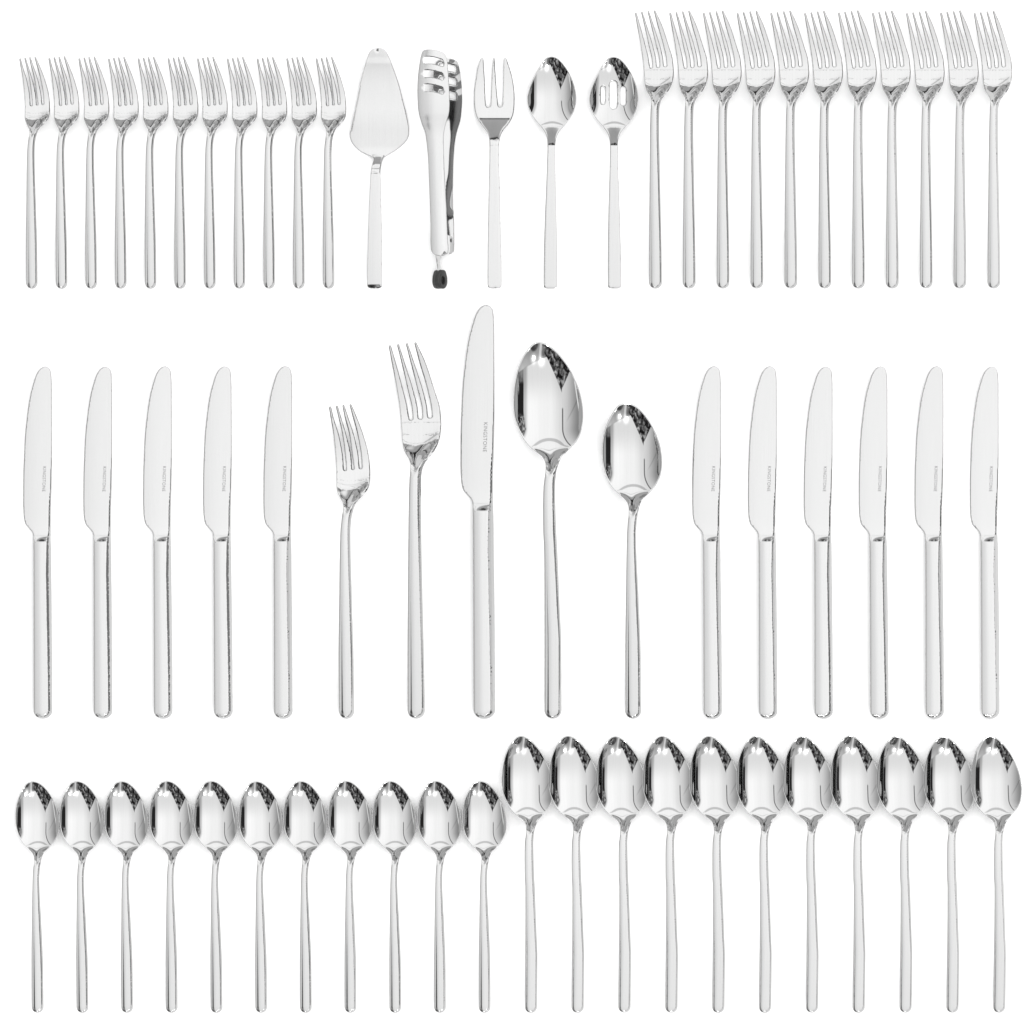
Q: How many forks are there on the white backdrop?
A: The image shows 25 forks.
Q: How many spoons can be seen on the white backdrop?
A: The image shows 26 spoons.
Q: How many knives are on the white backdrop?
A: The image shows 12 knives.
